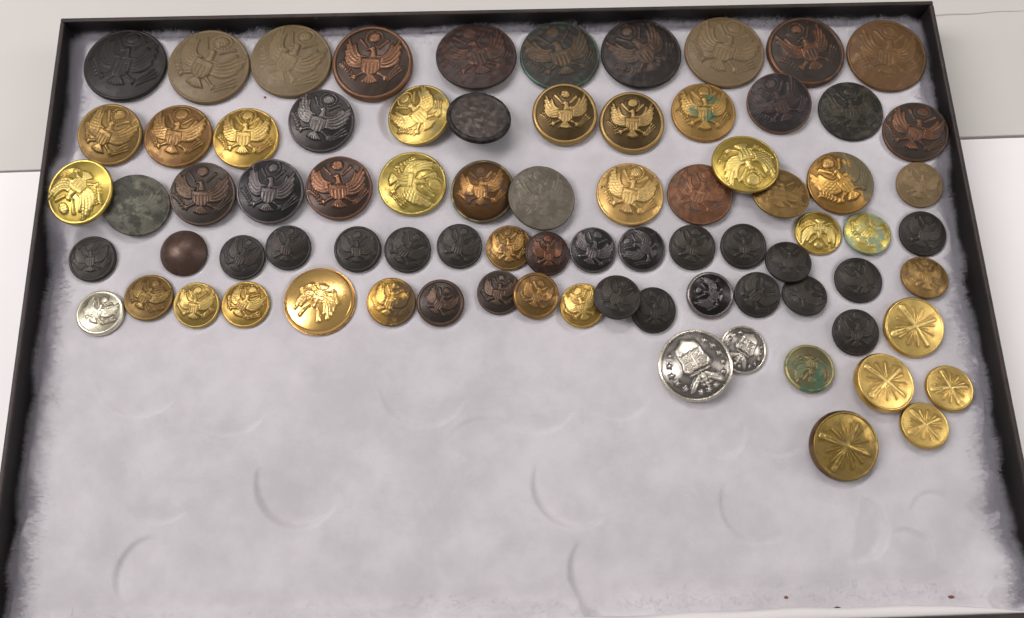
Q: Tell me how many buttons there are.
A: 79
